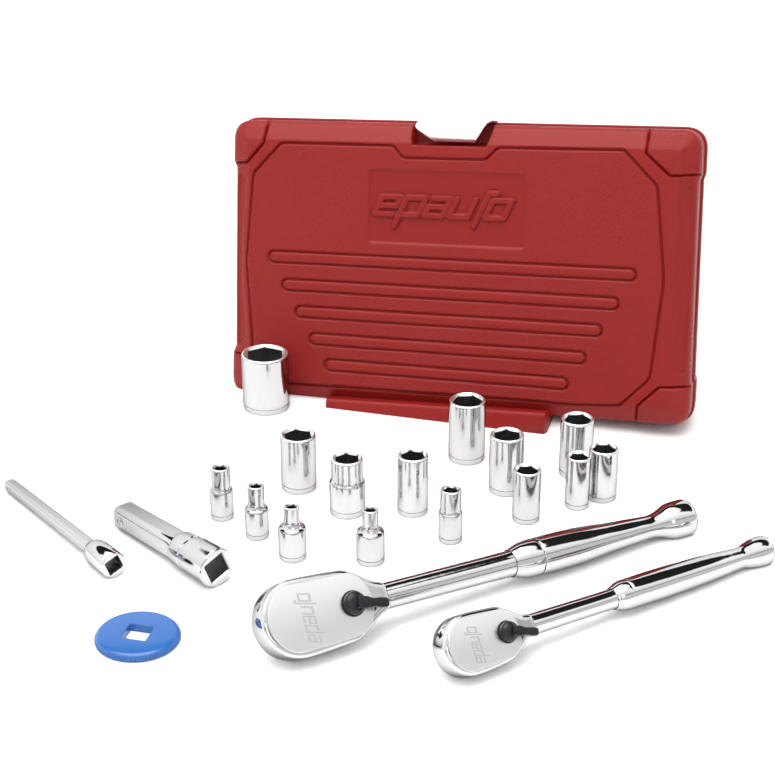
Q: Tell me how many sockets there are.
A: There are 15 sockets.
